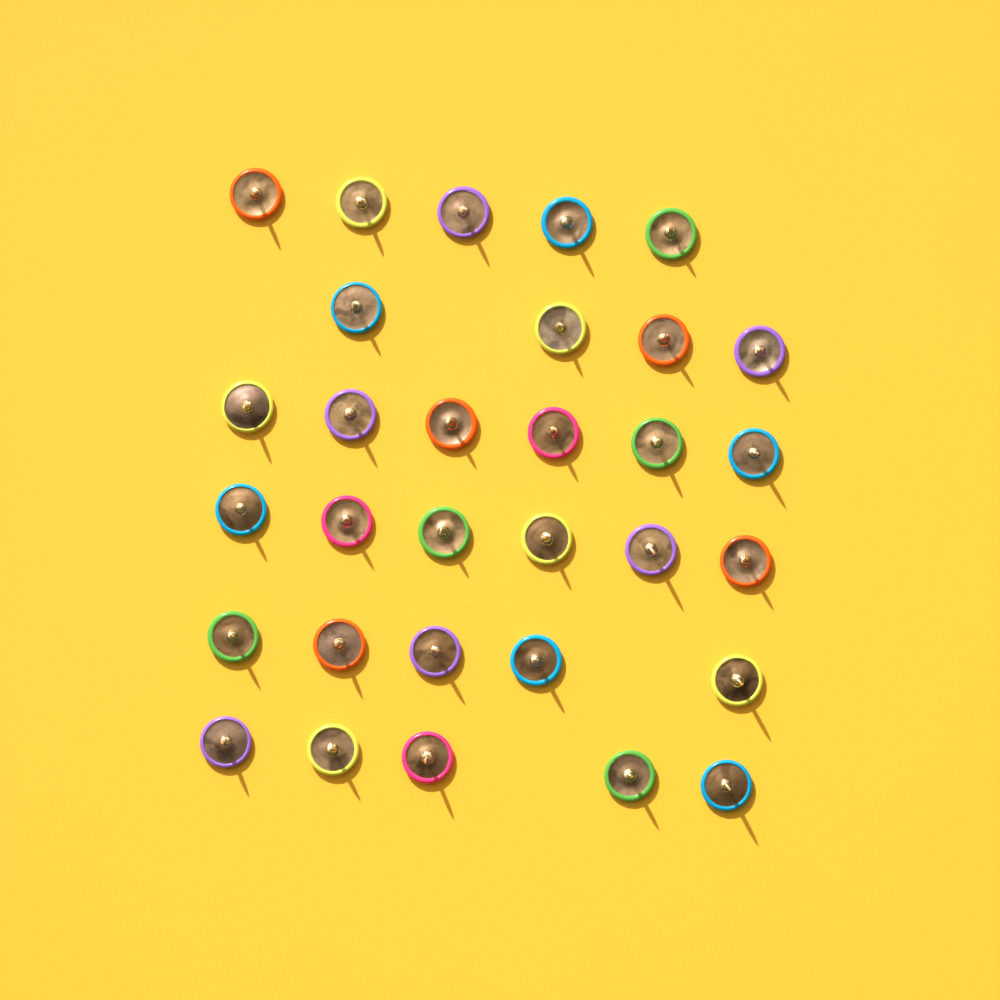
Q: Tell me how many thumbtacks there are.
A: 31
